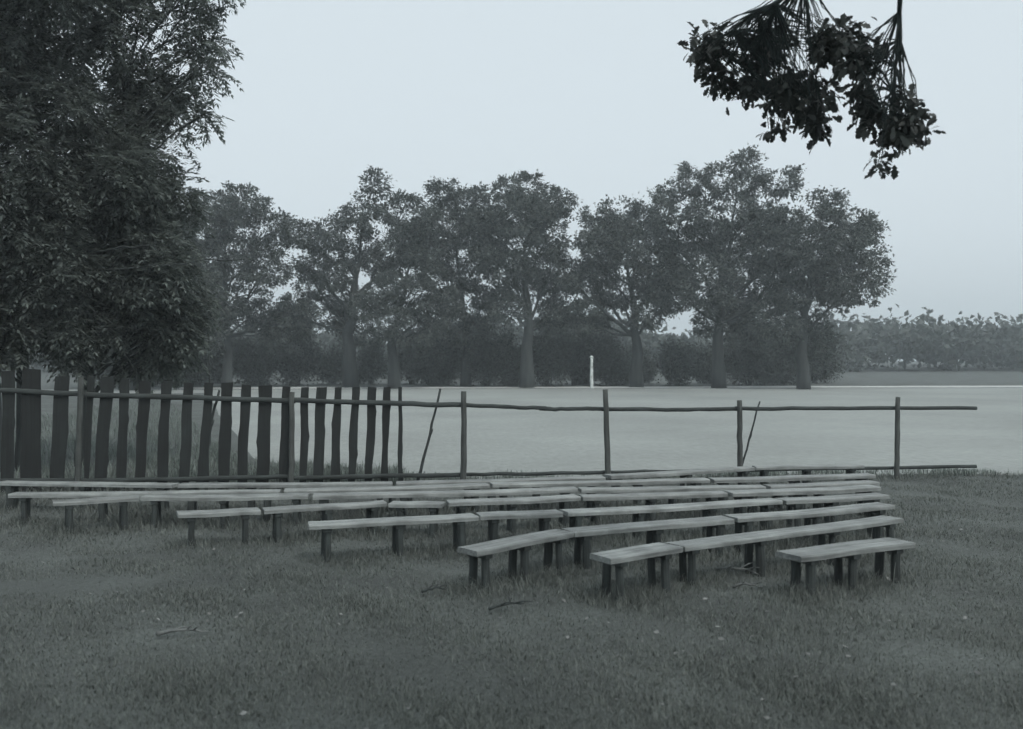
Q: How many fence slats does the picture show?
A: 21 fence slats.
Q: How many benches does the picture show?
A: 30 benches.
